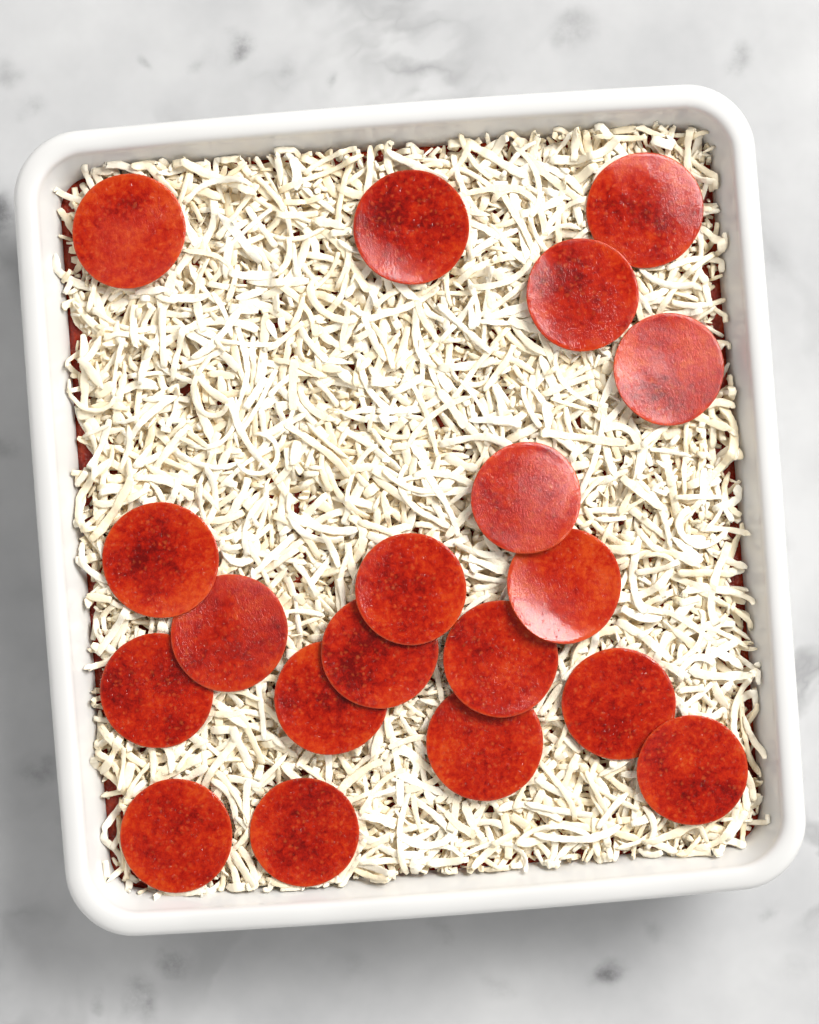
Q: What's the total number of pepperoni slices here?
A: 19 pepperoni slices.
